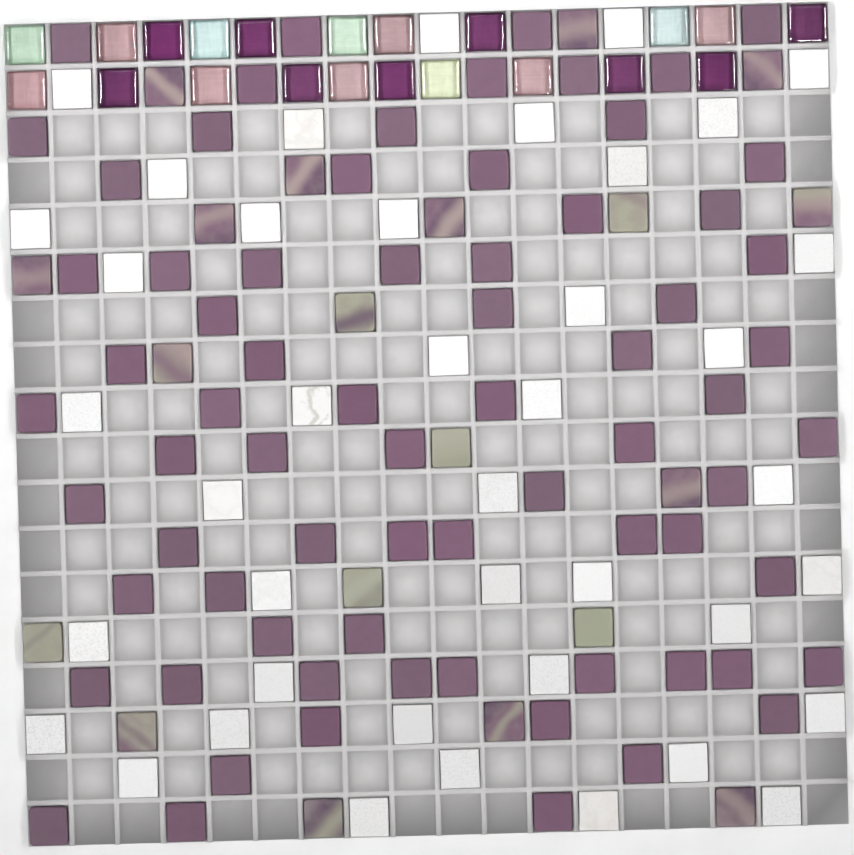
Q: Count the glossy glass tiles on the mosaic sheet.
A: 21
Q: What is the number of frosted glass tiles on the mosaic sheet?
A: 92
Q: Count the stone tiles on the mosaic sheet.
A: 41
